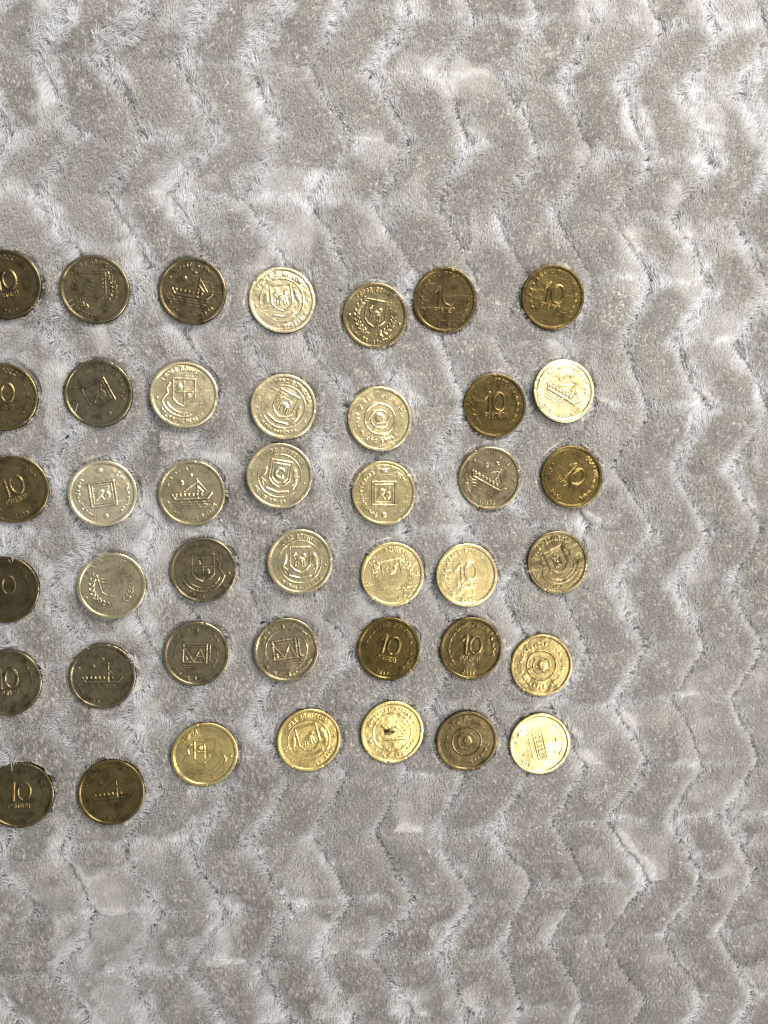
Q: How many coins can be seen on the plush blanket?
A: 42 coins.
